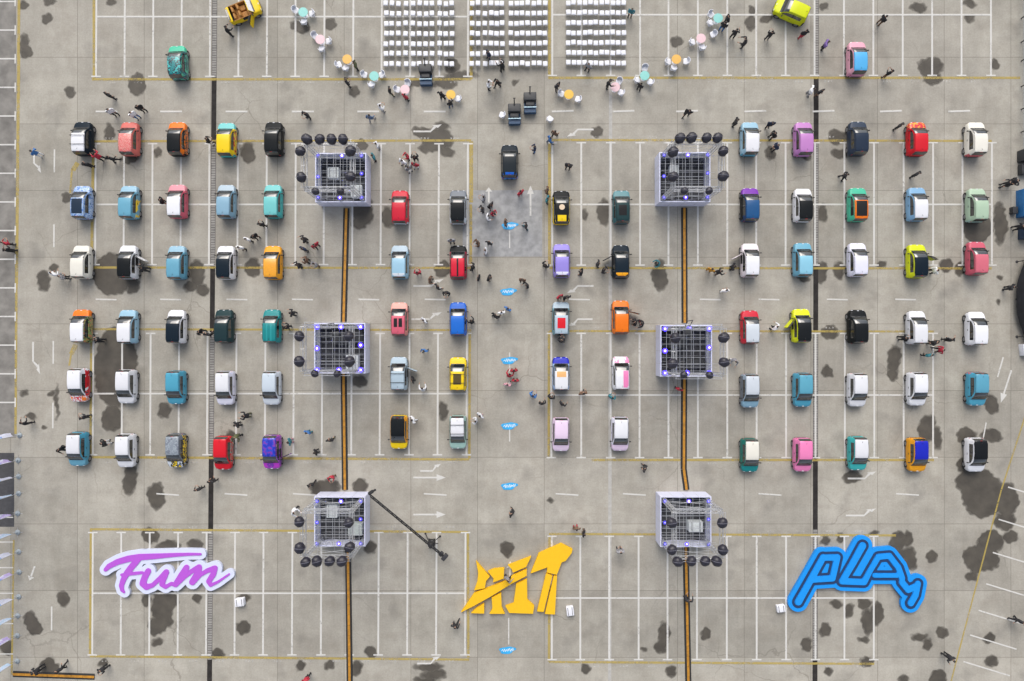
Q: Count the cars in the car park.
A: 85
